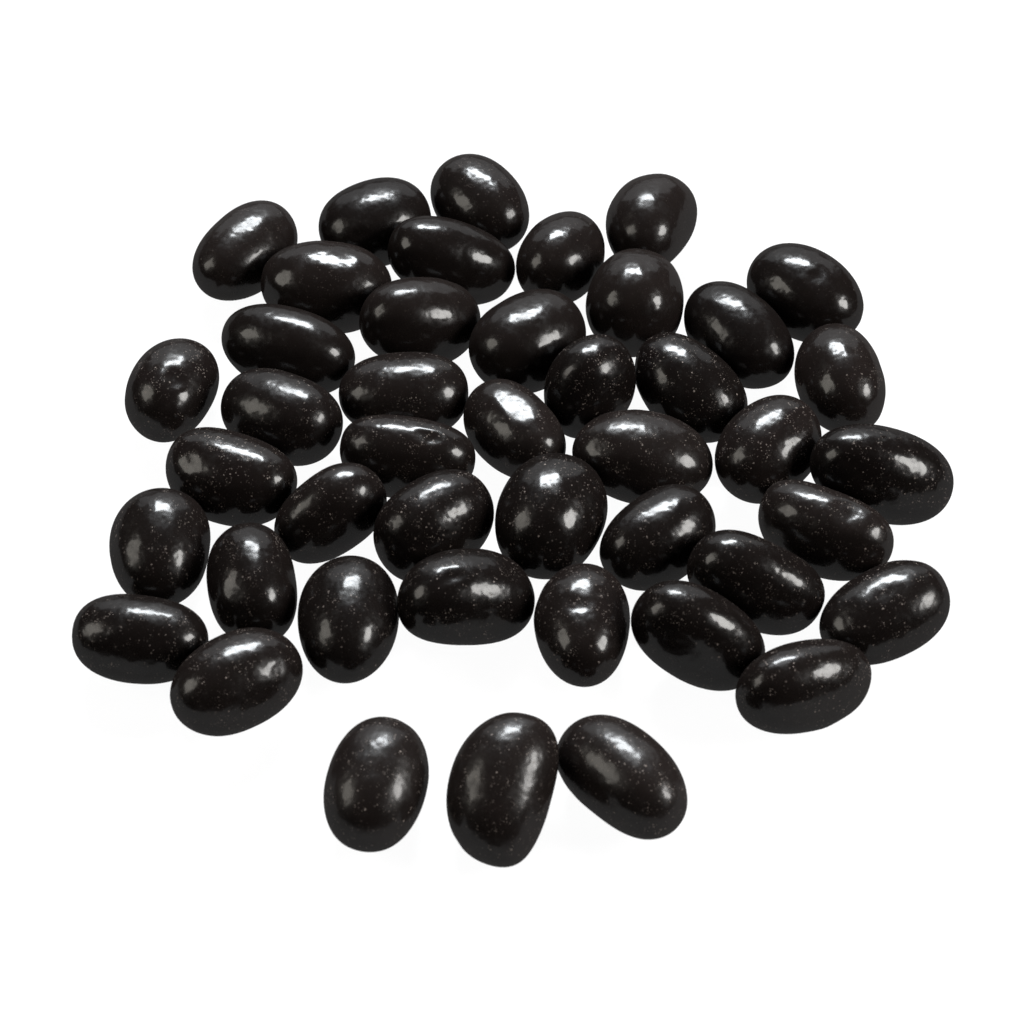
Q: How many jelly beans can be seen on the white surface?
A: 44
